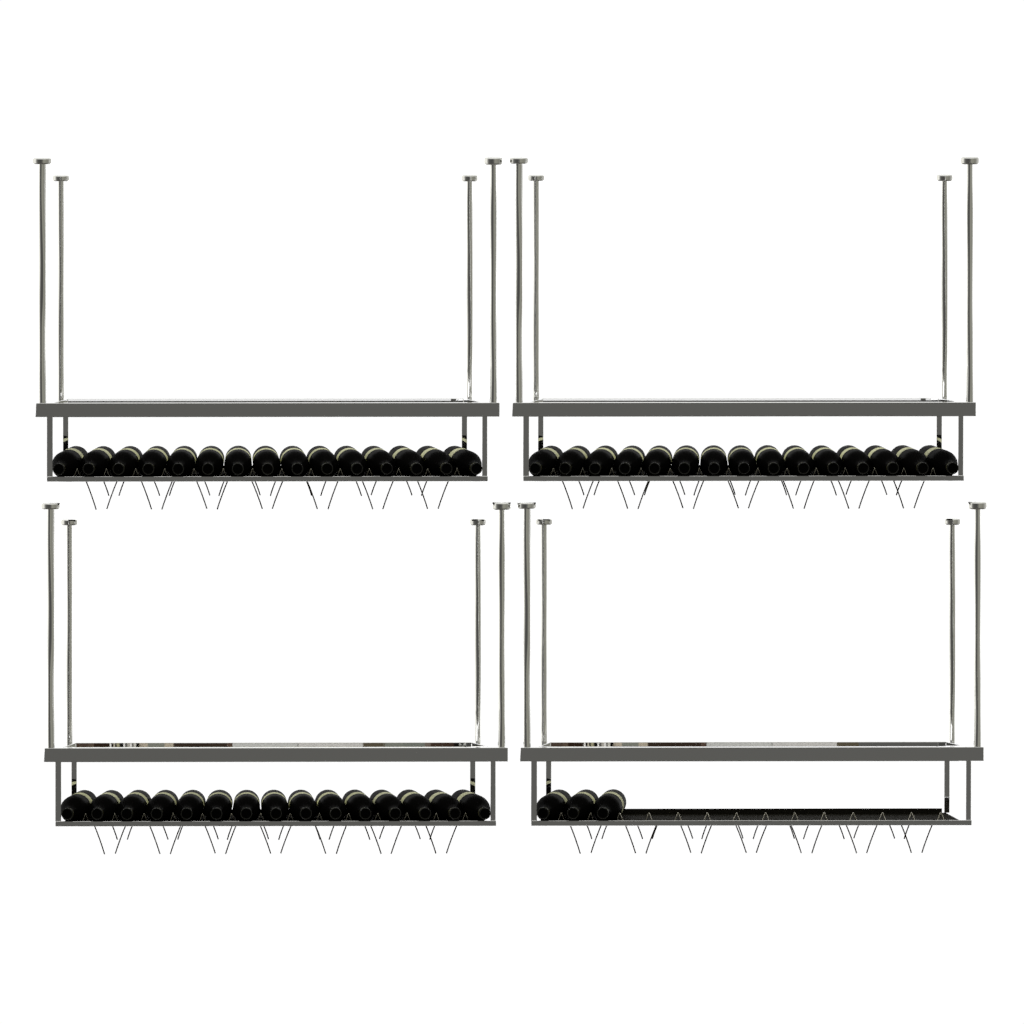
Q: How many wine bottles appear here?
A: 48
